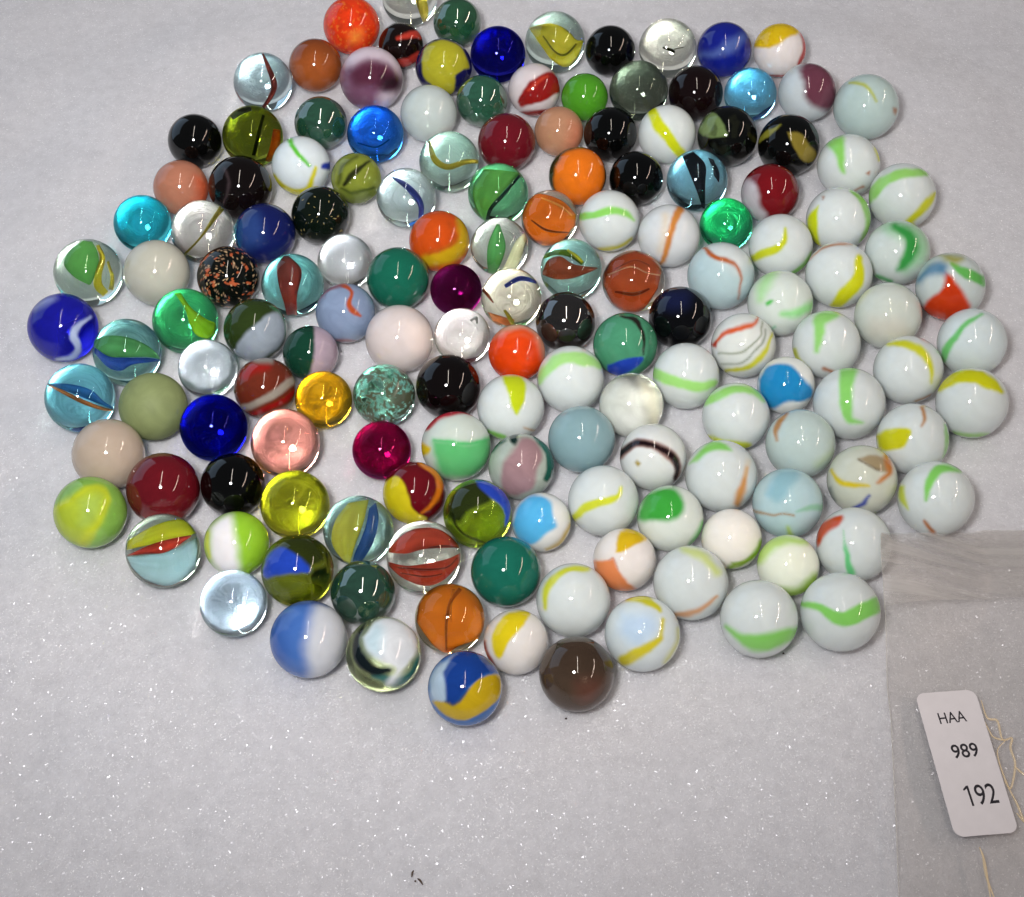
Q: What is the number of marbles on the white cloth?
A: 151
